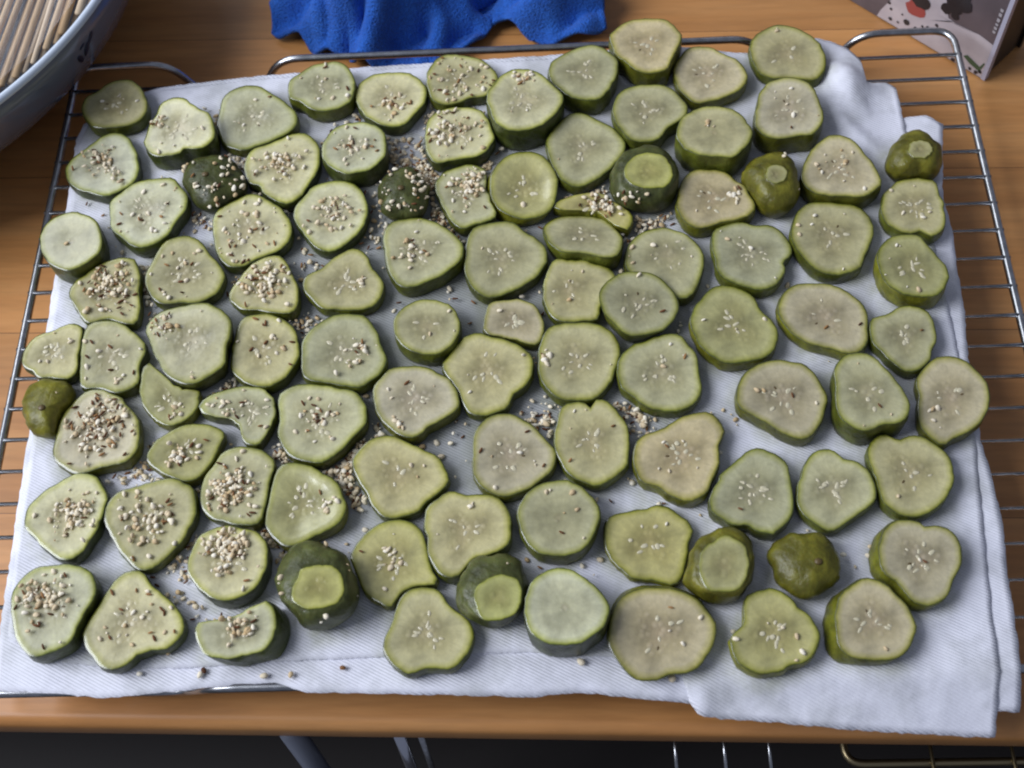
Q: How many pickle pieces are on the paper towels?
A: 99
